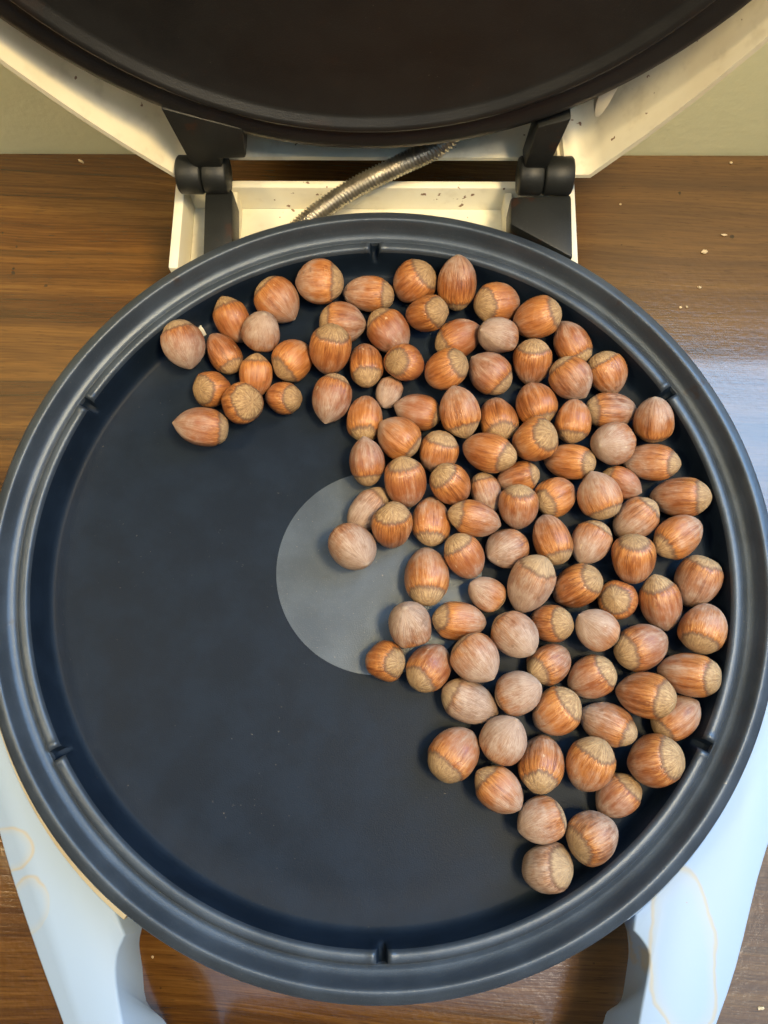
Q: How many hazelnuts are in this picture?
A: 106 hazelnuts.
